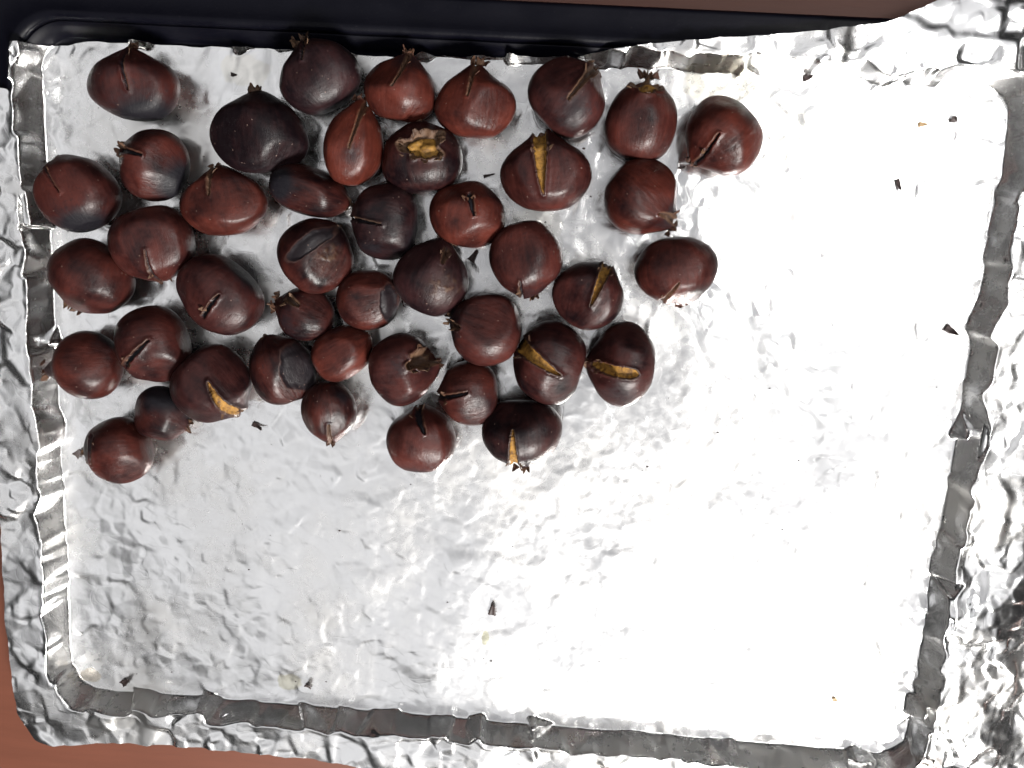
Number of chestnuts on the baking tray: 43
